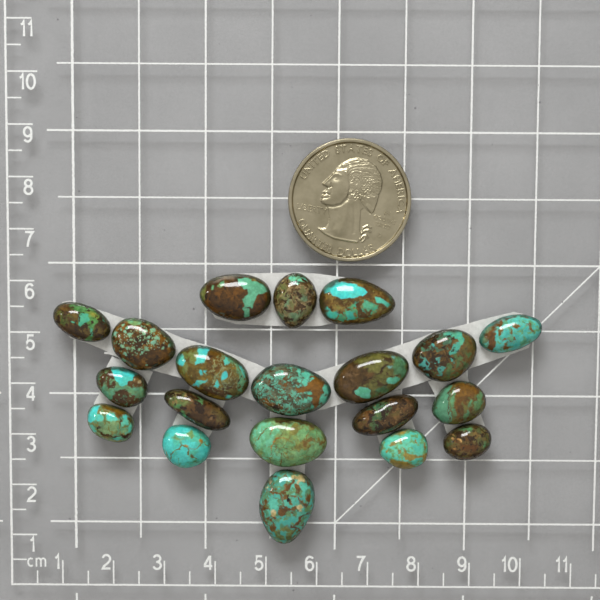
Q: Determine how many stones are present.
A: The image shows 20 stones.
